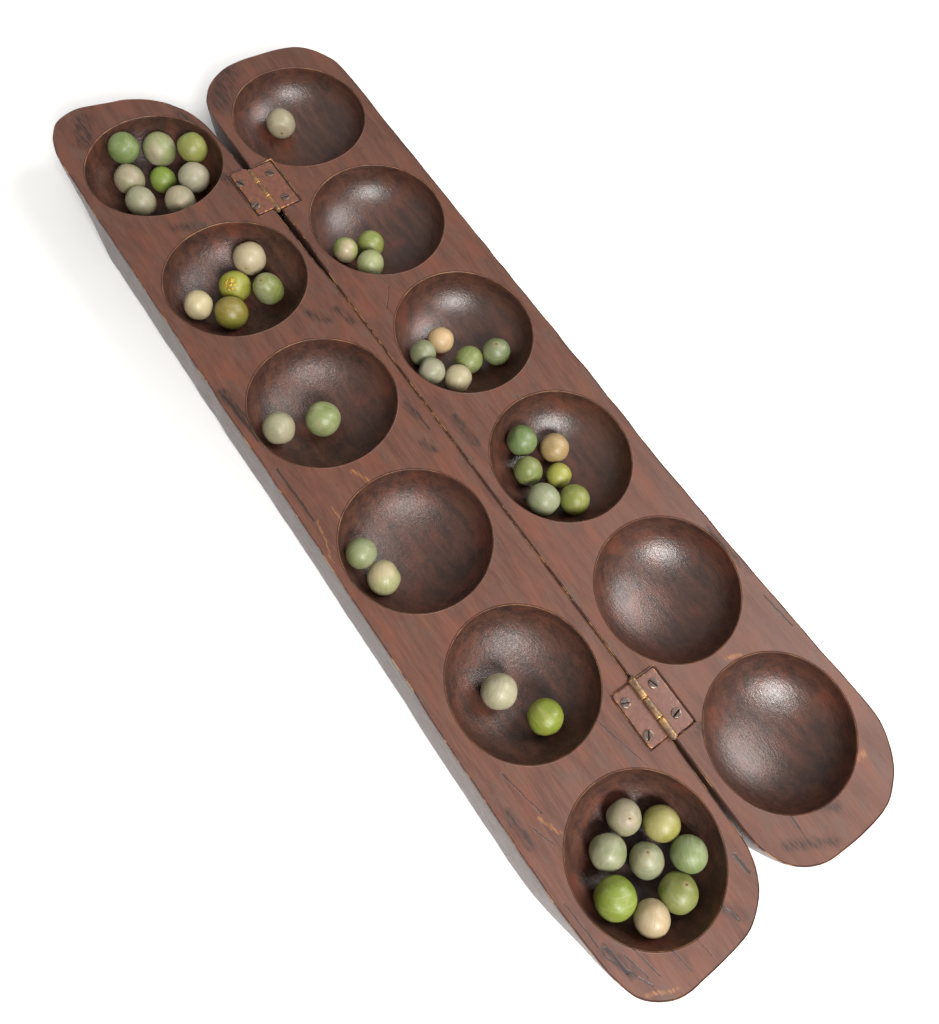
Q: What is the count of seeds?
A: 43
